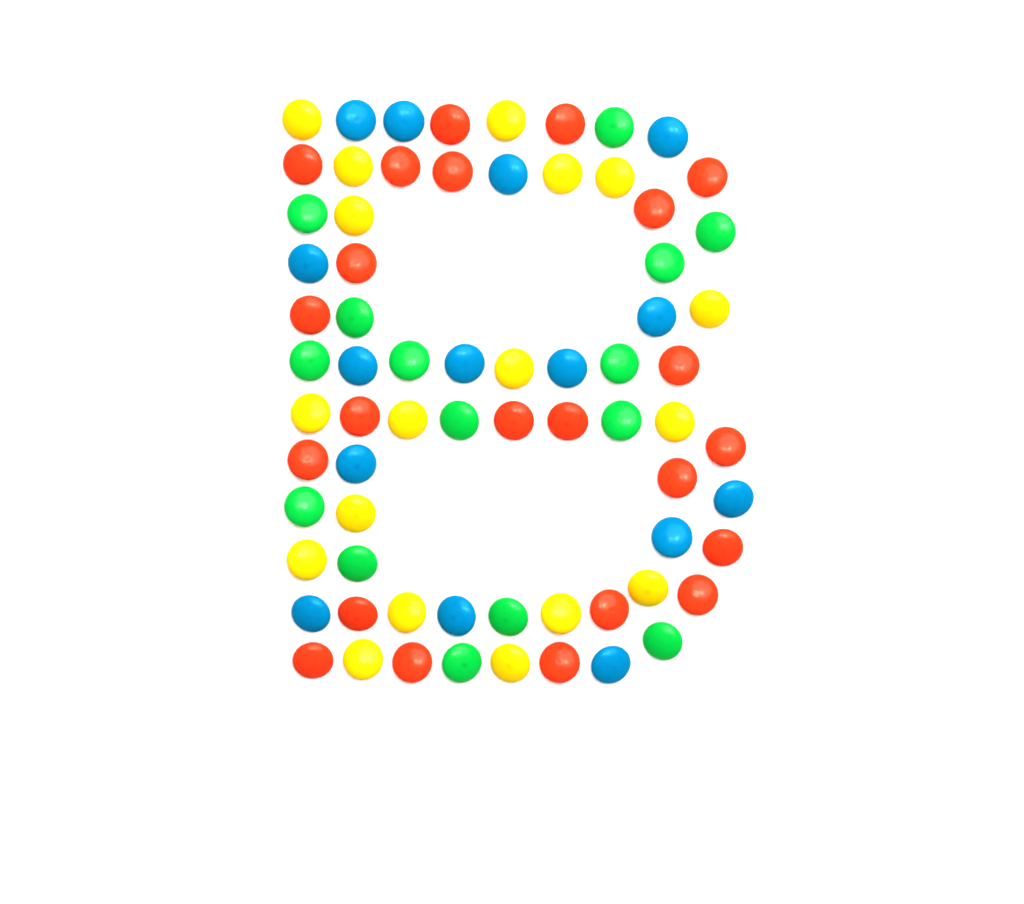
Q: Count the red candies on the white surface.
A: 23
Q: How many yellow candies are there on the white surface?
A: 18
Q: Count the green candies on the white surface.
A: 15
